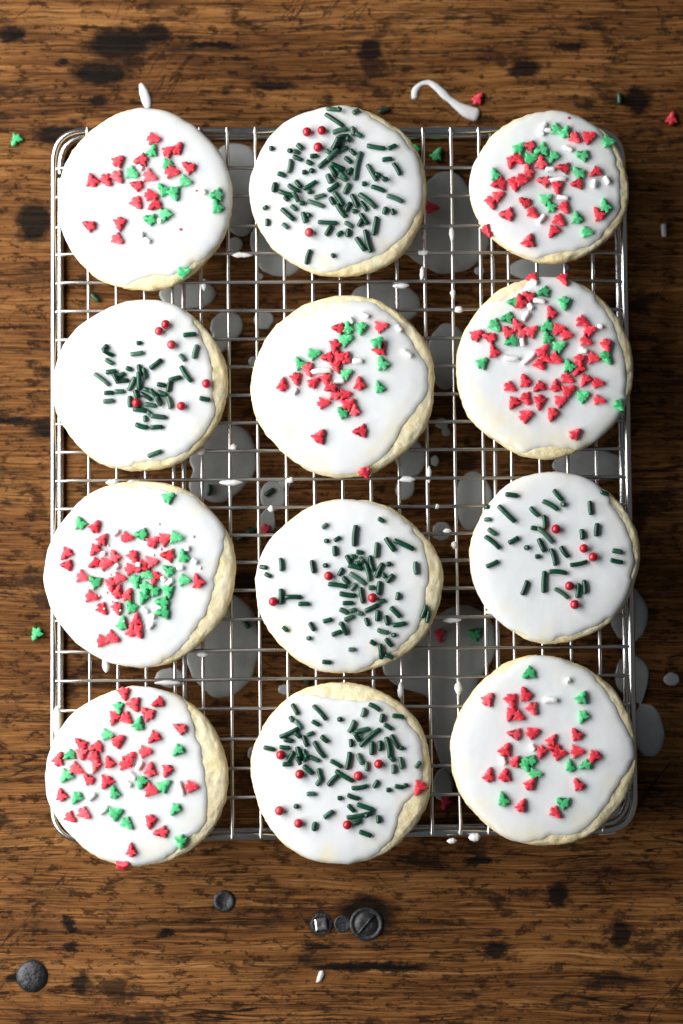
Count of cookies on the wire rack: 12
